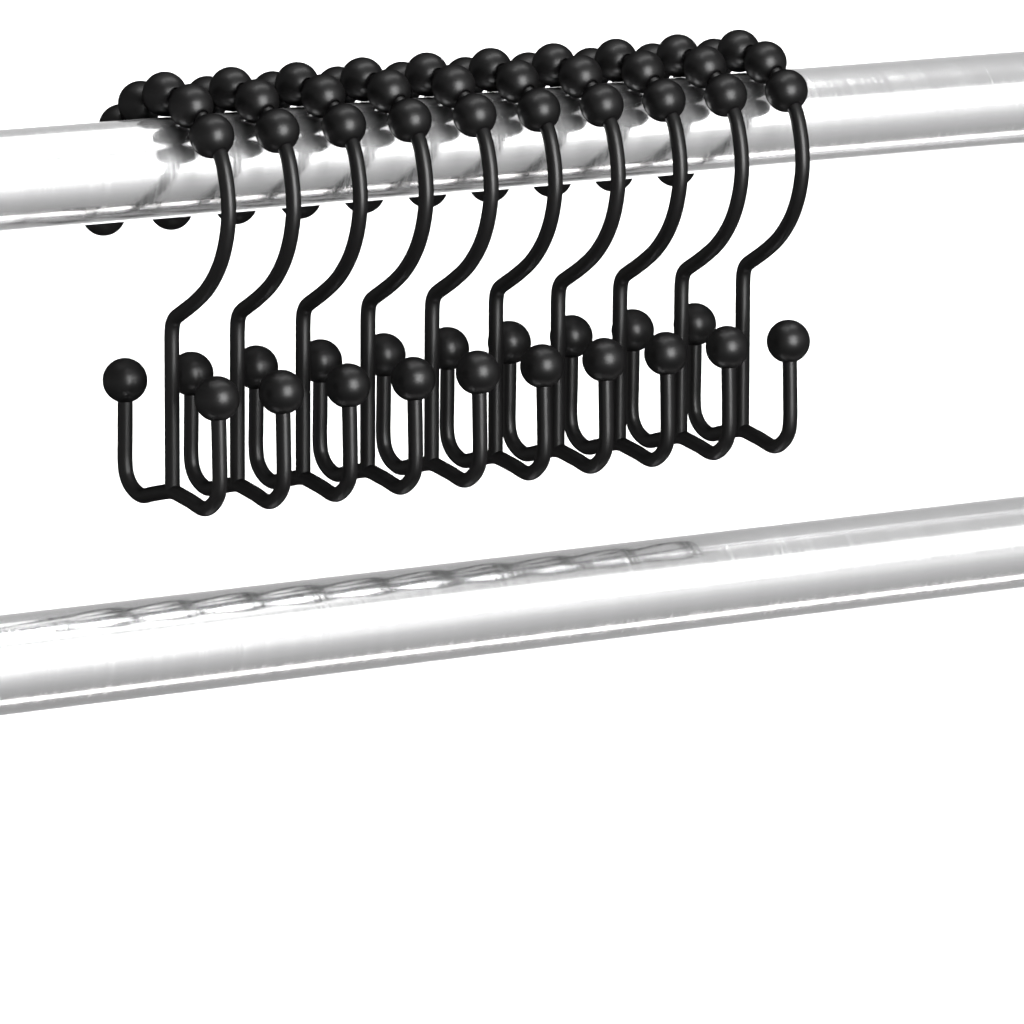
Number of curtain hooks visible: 10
